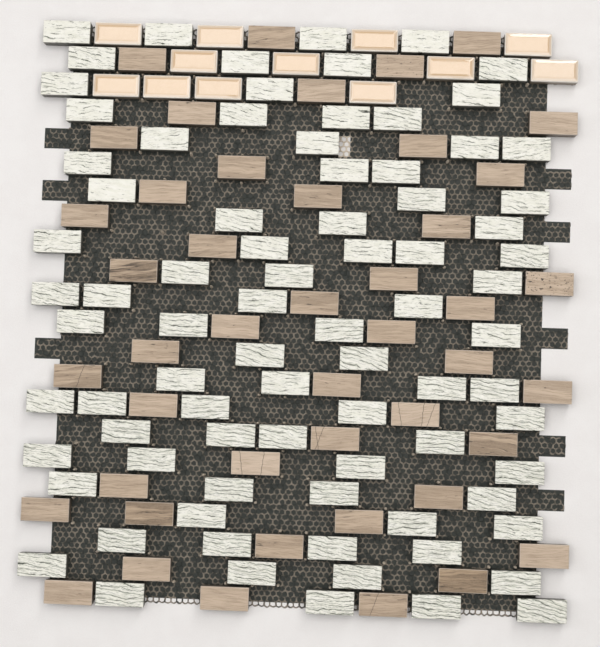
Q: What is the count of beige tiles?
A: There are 12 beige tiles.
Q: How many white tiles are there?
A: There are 82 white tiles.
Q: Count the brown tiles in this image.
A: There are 45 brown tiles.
